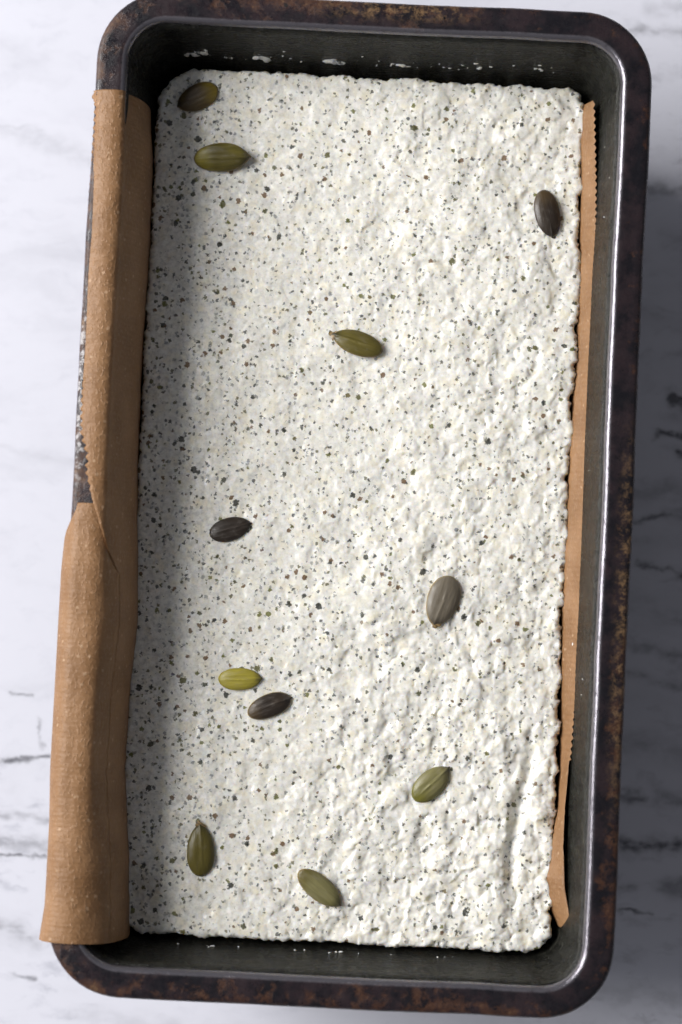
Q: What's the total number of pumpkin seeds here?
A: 11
